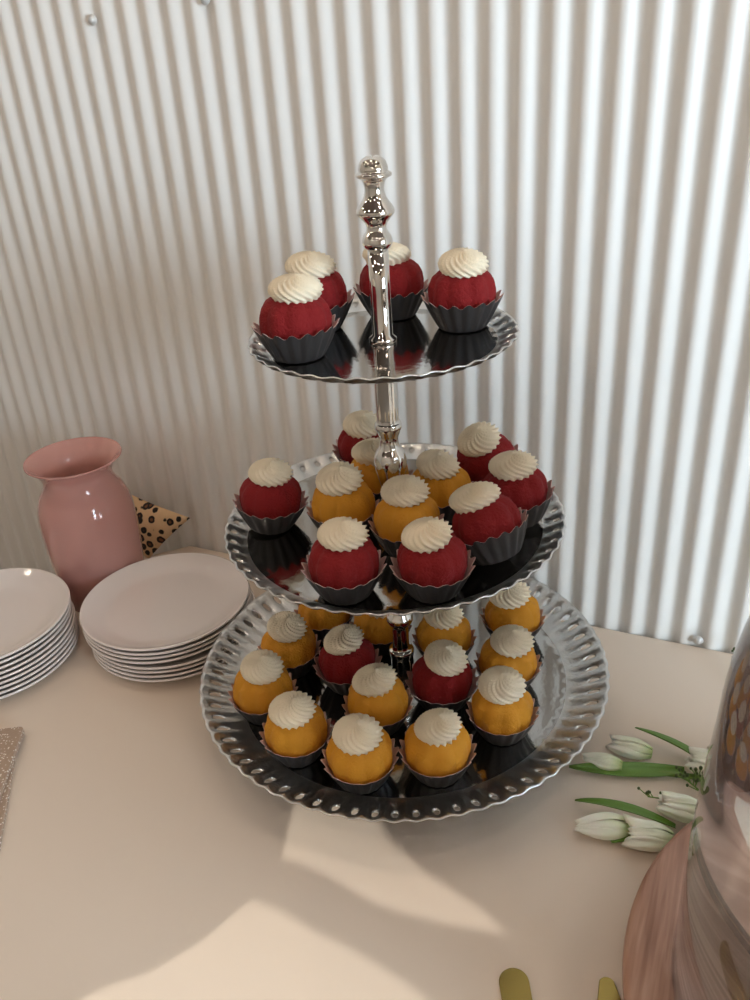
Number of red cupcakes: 13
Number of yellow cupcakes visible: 16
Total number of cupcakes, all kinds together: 29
